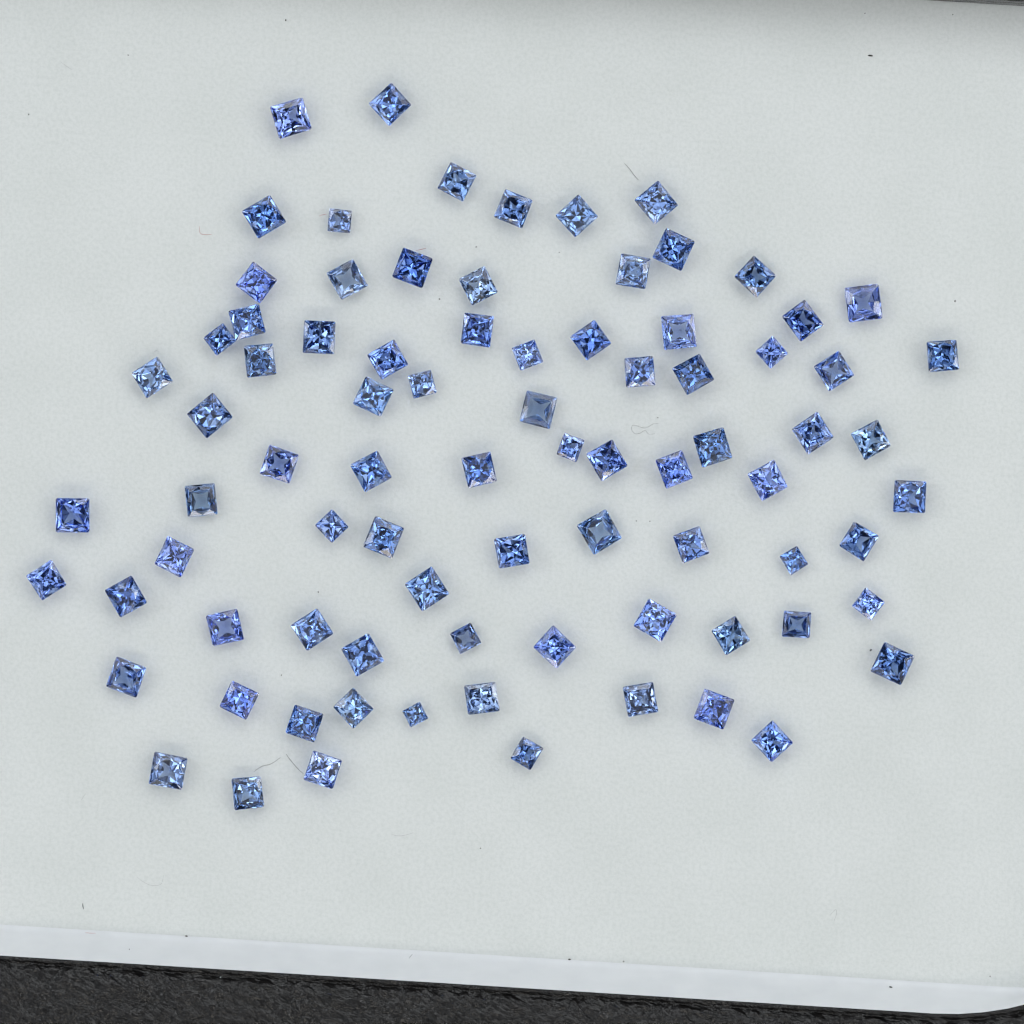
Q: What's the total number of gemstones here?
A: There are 83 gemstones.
